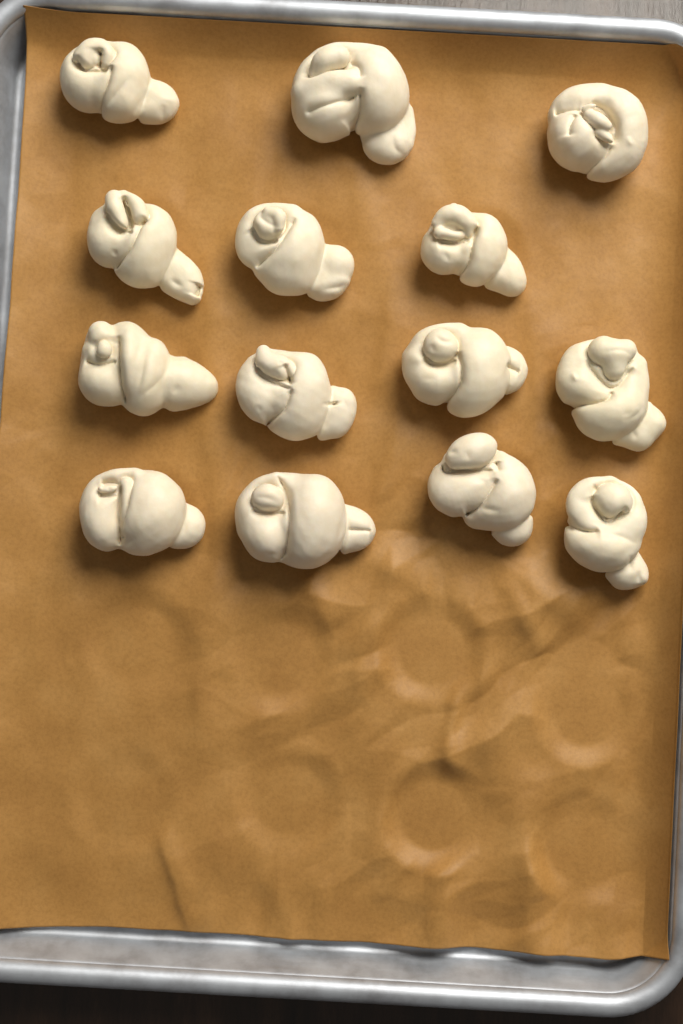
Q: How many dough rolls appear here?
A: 14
